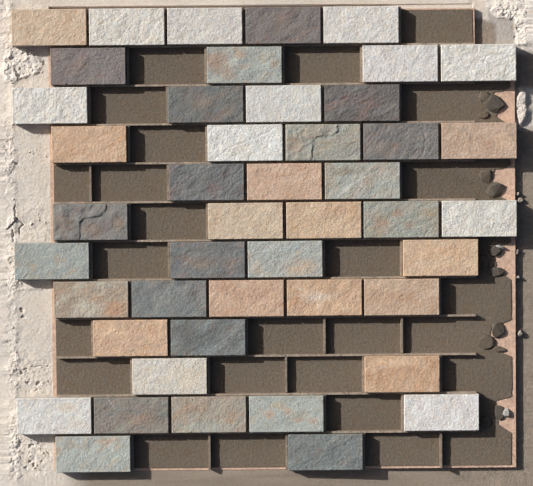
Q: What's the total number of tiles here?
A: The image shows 46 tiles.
